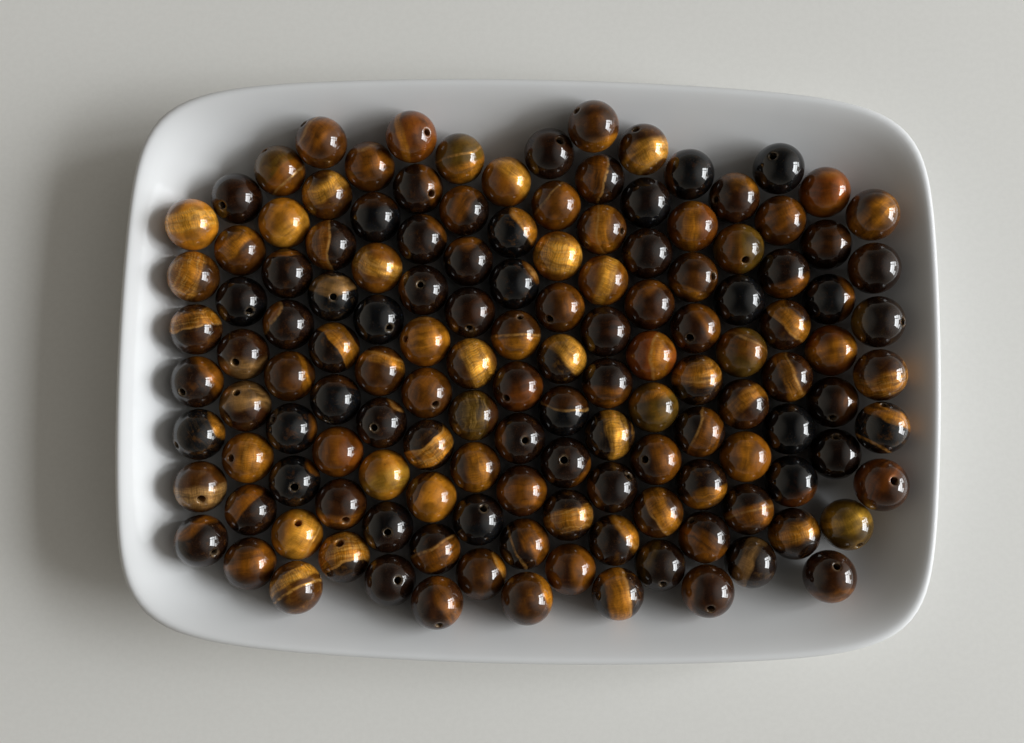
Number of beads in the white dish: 137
